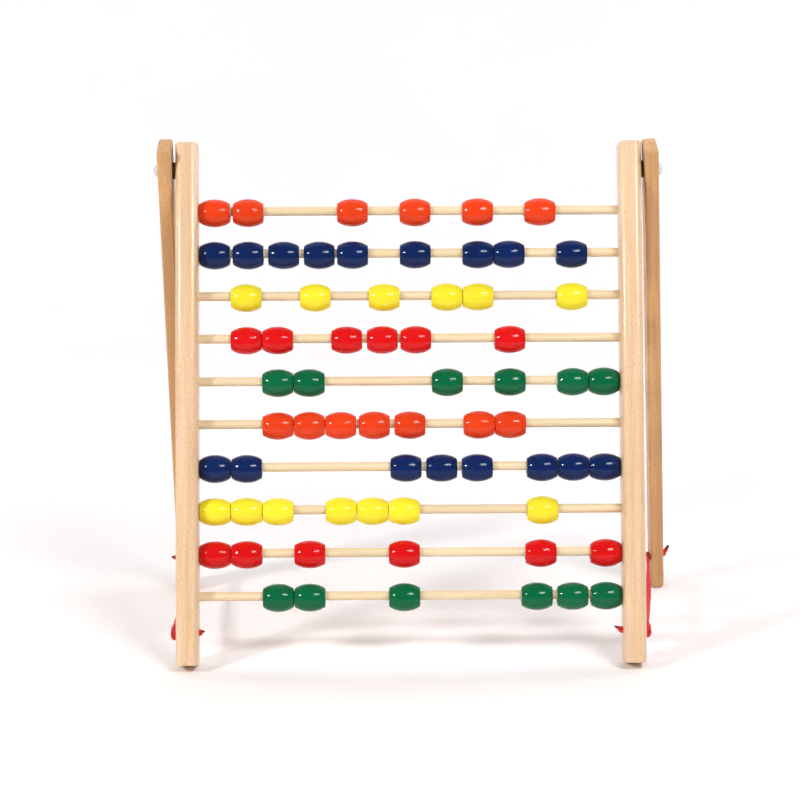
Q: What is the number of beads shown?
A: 67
